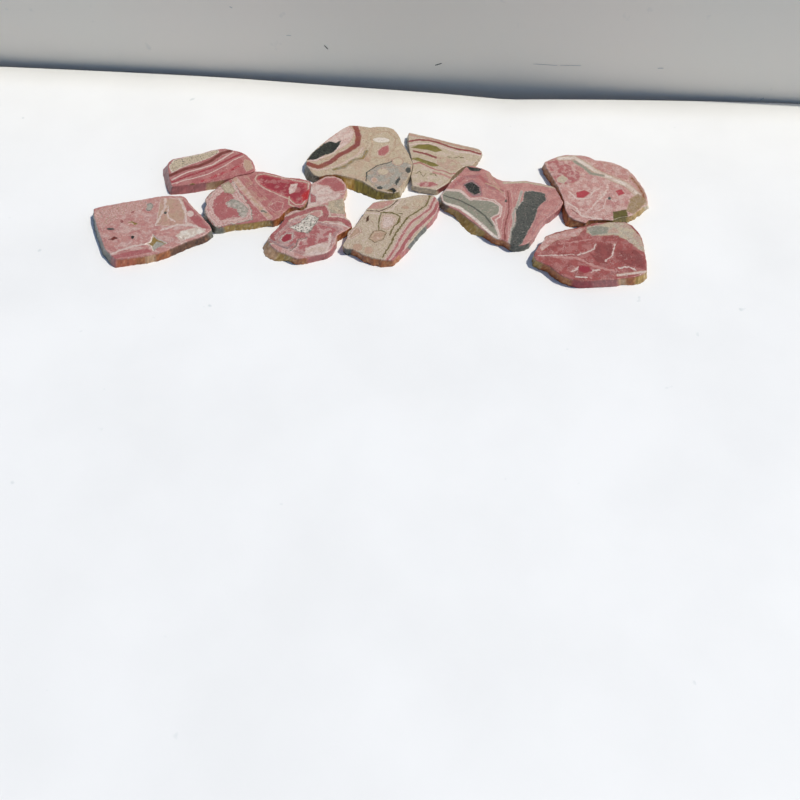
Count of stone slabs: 10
